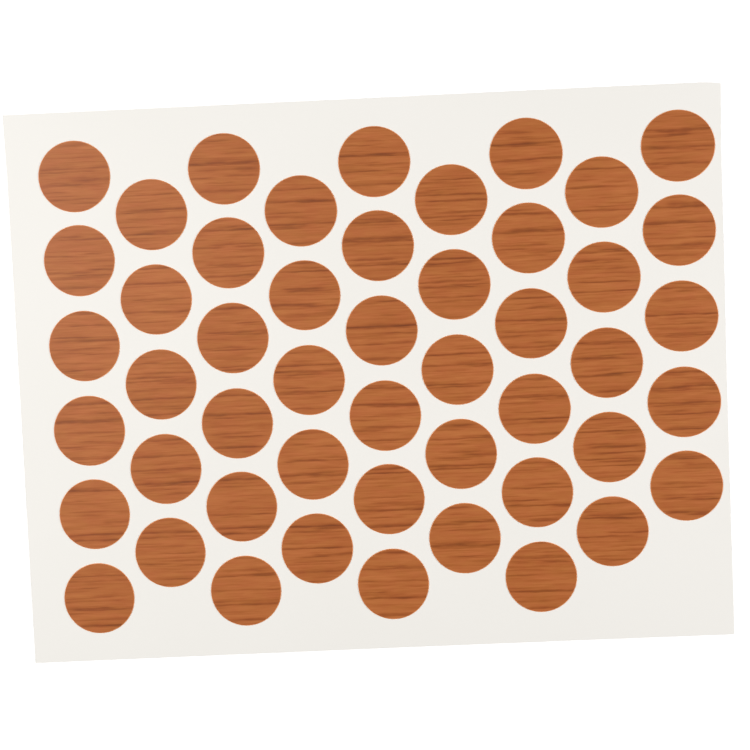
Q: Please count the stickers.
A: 49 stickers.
